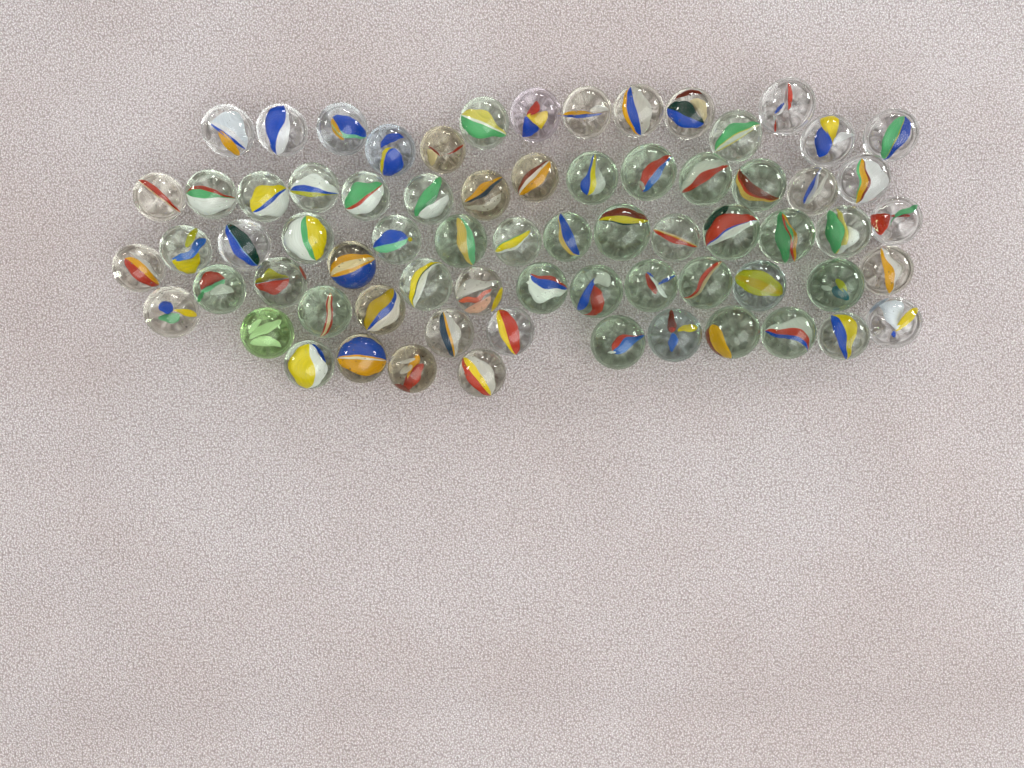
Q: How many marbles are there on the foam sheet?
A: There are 70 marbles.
